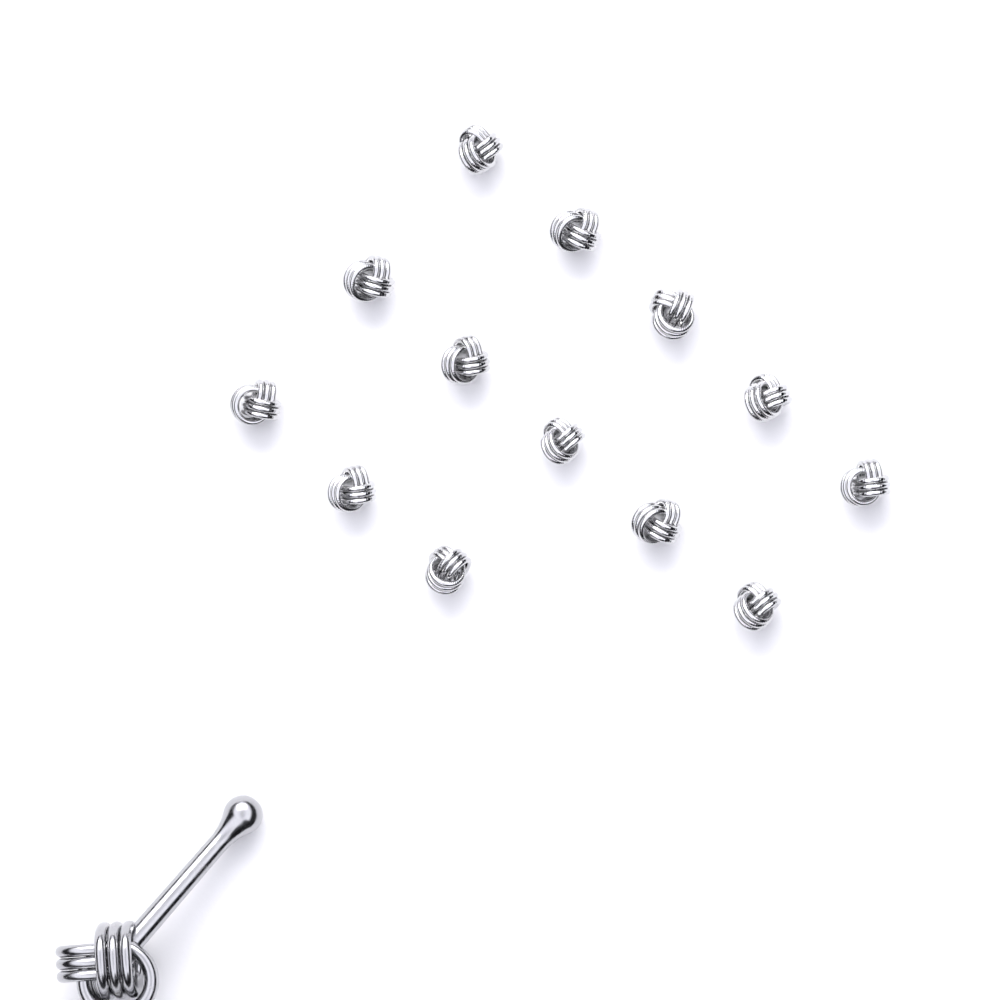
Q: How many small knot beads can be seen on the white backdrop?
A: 13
